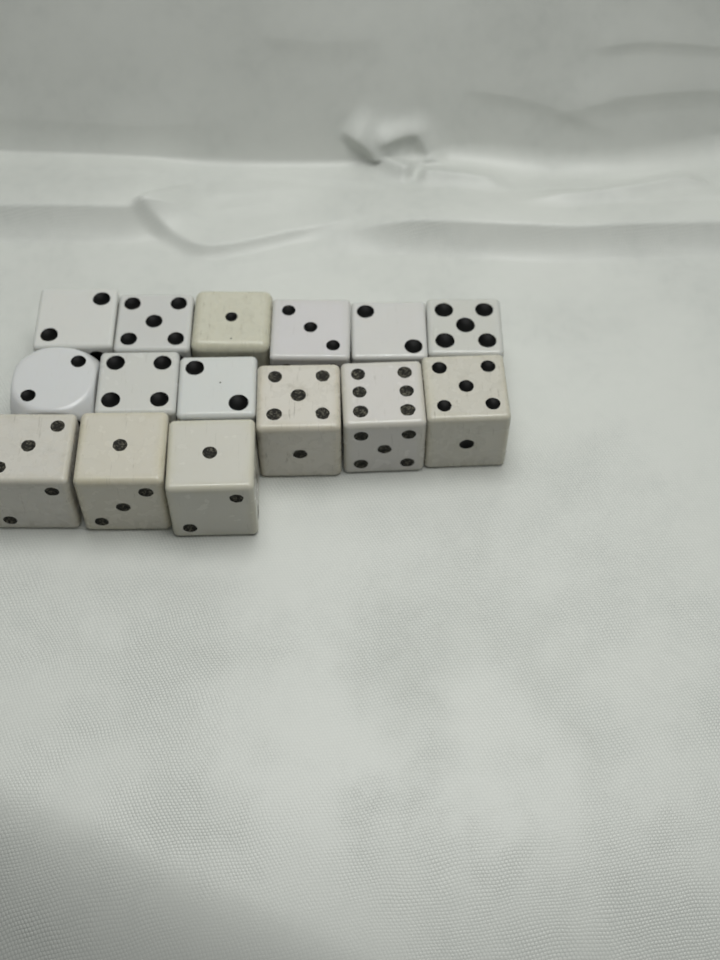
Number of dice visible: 15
